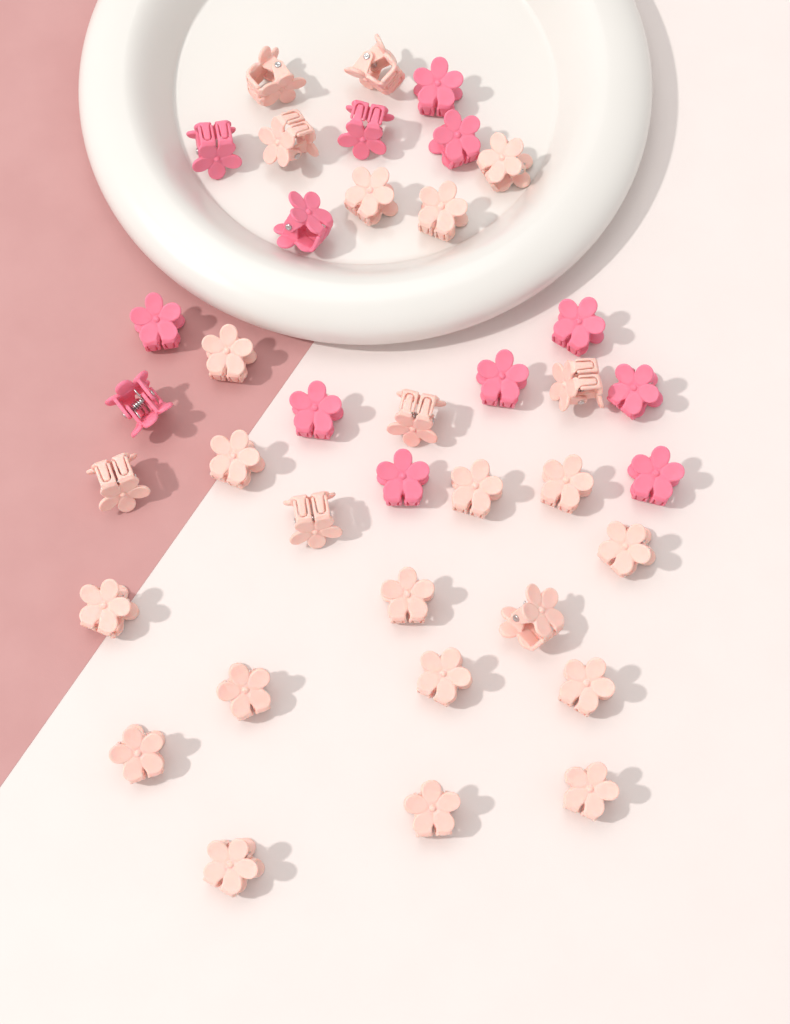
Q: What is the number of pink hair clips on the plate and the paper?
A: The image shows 13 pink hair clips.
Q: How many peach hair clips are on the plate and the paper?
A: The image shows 25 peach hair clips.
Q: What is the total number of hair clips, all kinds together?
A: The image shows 38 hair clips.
